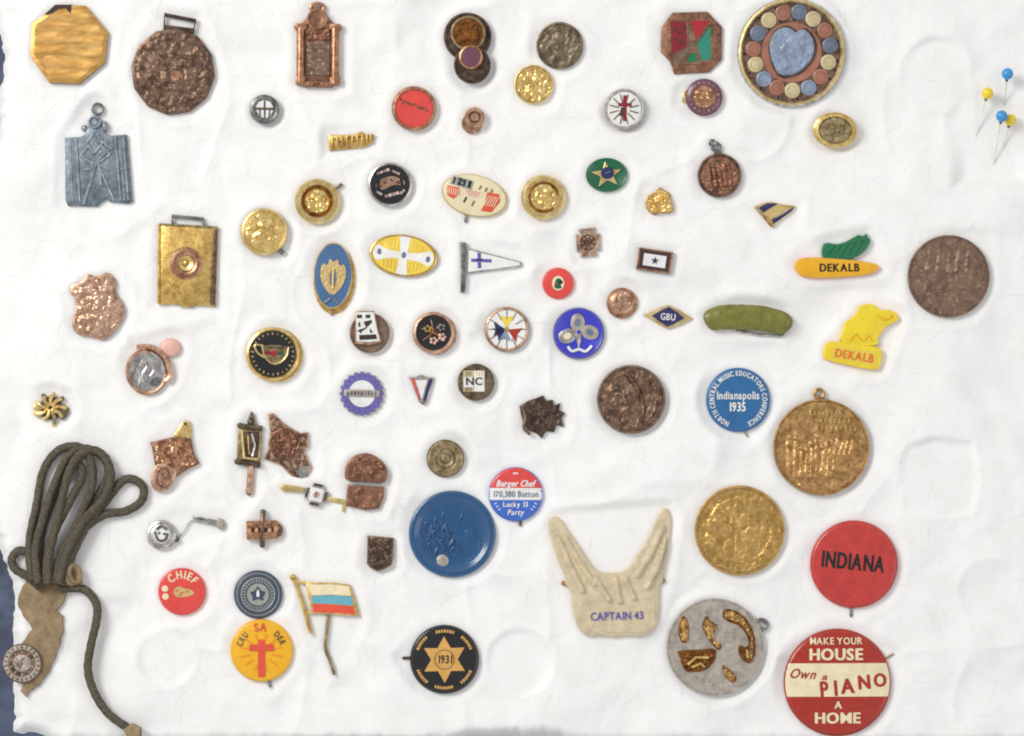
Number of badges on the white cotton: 75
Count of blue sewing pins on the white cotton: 2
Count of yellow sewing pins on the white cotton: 2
